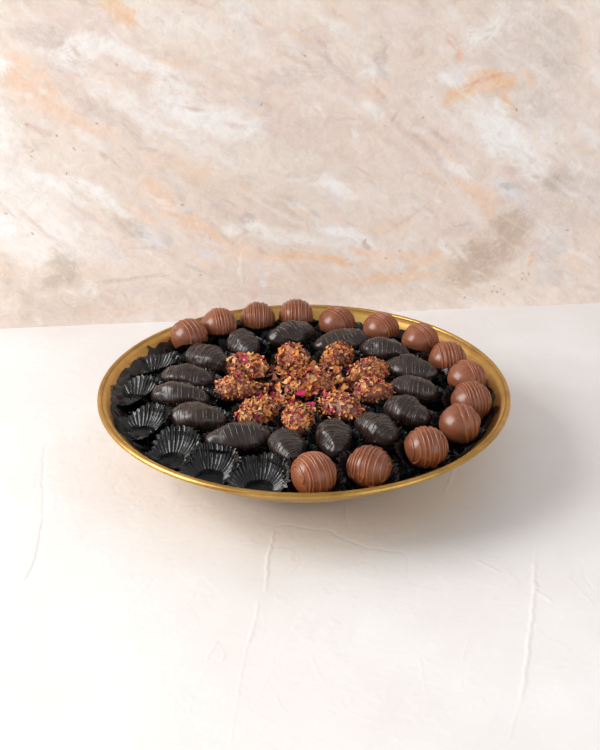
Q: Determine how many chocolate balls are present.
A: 14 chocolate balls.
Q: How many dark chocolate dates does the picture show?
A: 15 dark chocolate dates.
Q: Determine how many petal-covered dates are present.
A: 10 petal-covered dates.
